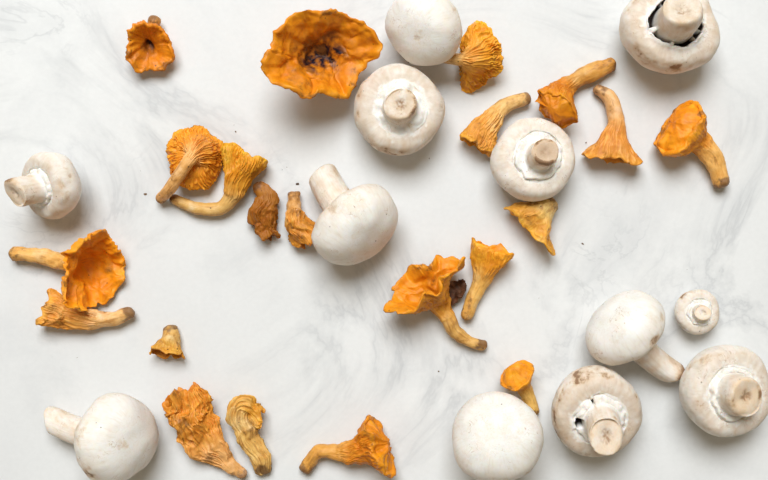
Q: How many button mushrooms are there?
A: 12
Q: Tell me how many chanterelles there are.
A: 21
